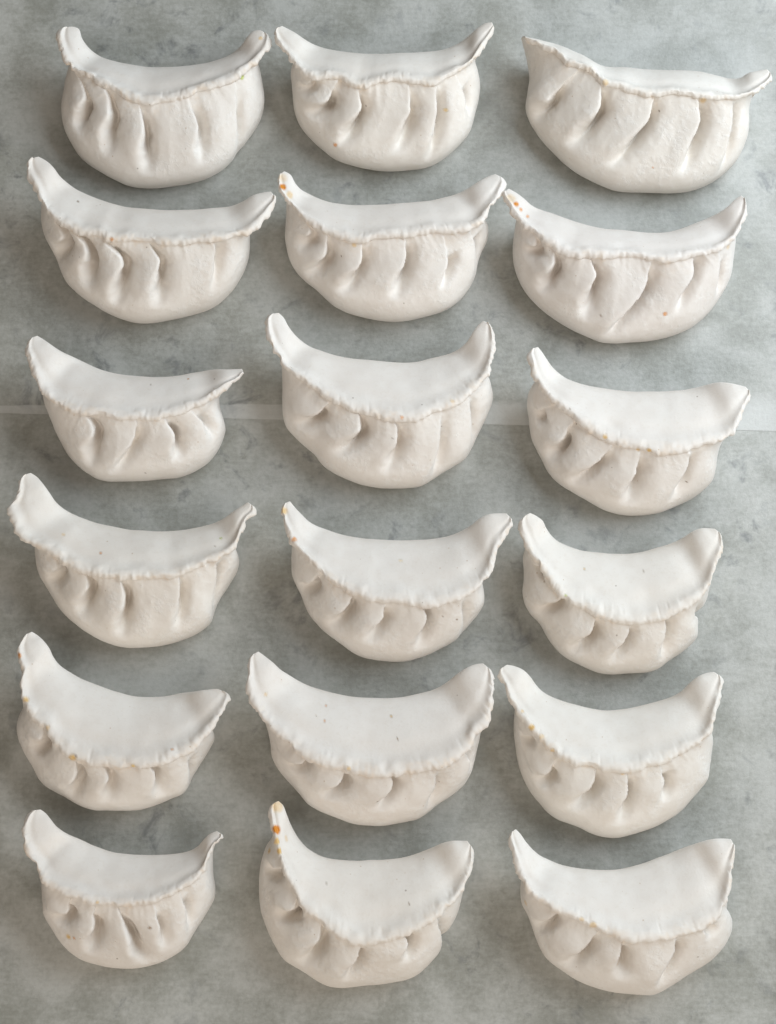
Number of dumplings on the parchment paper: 18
